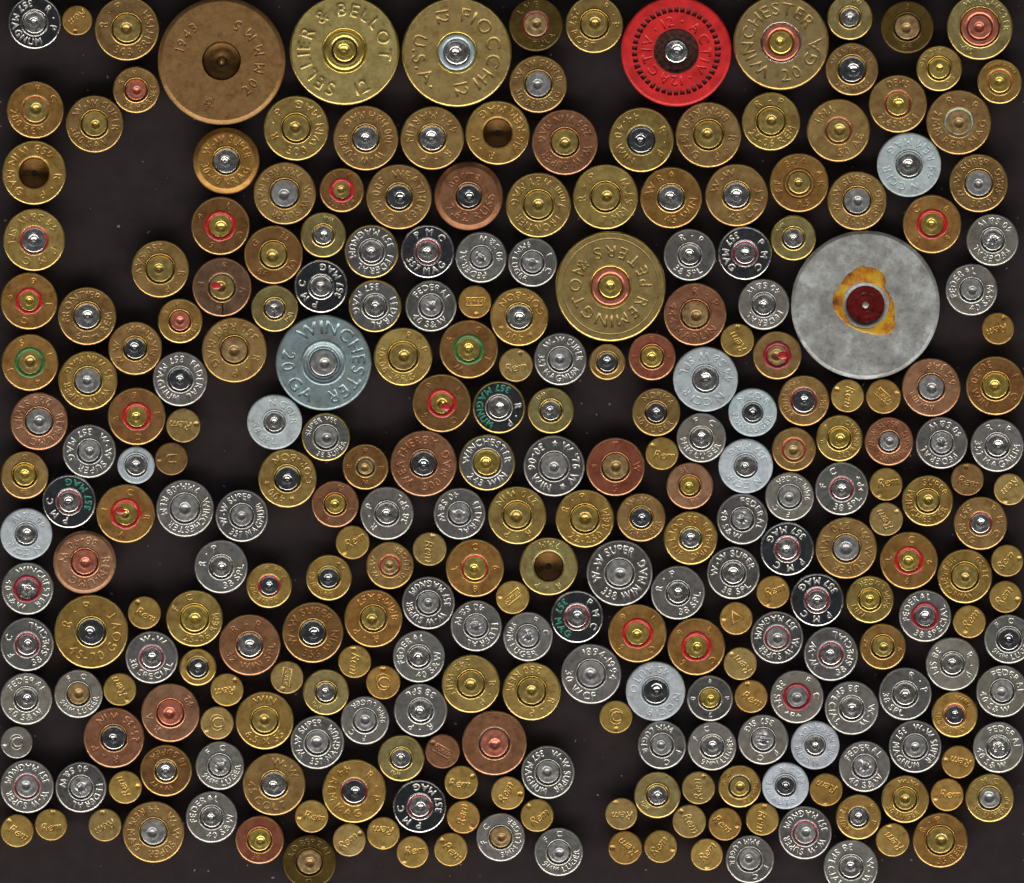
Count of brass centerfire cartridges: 125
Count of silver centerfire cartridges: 88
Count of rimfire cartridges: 59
